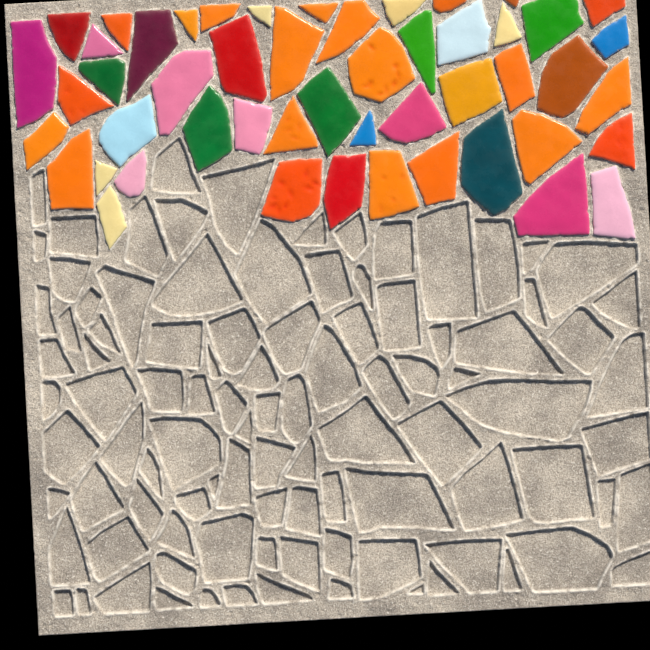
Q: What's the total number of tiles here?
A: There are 50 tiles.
